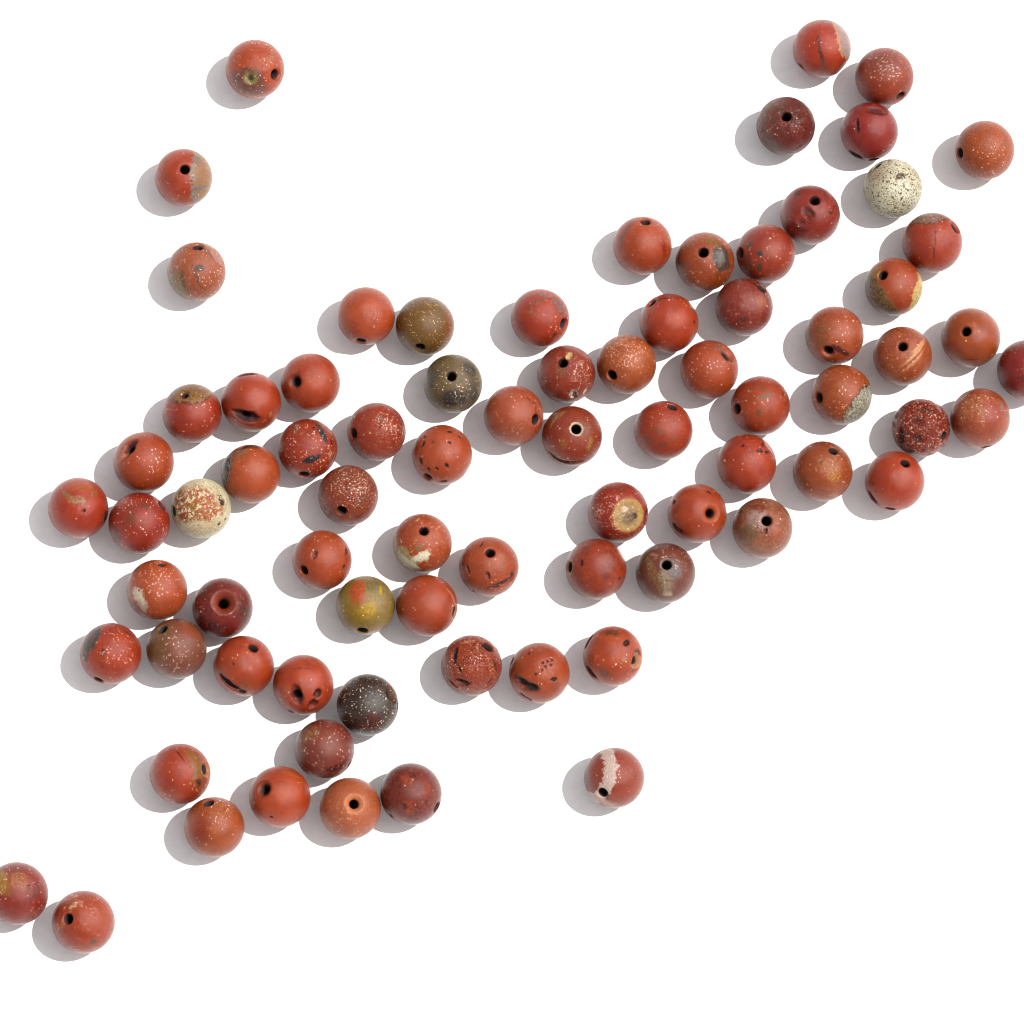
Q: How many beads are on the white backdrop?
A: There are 79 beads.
